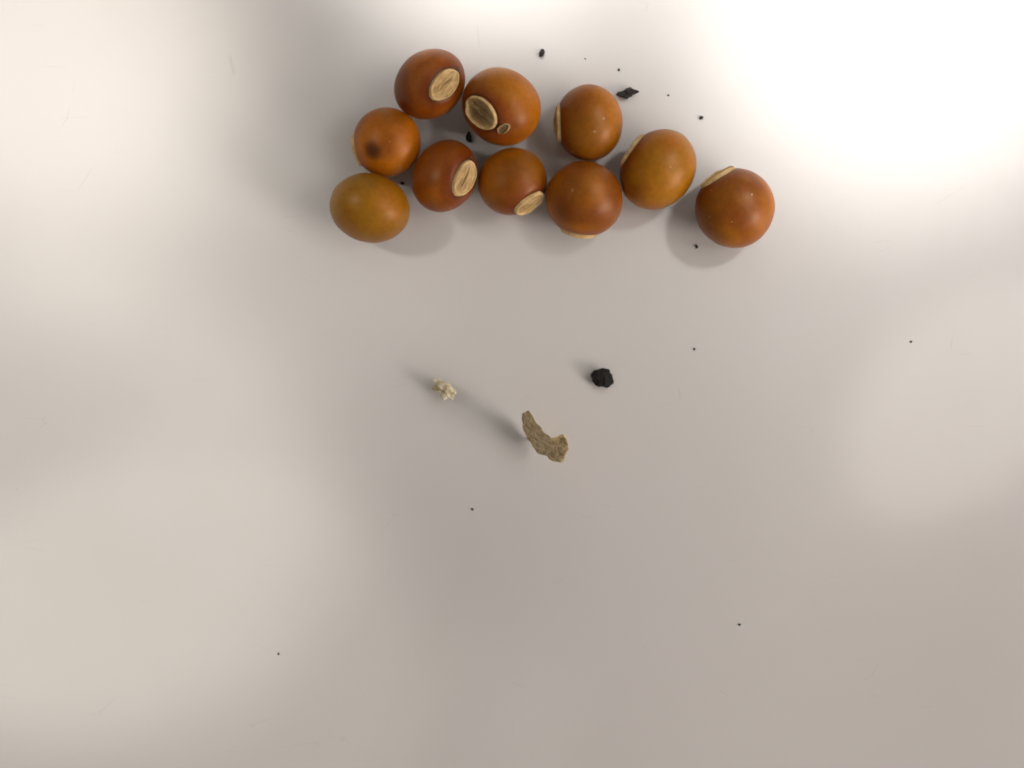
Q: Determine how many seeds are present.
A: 10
